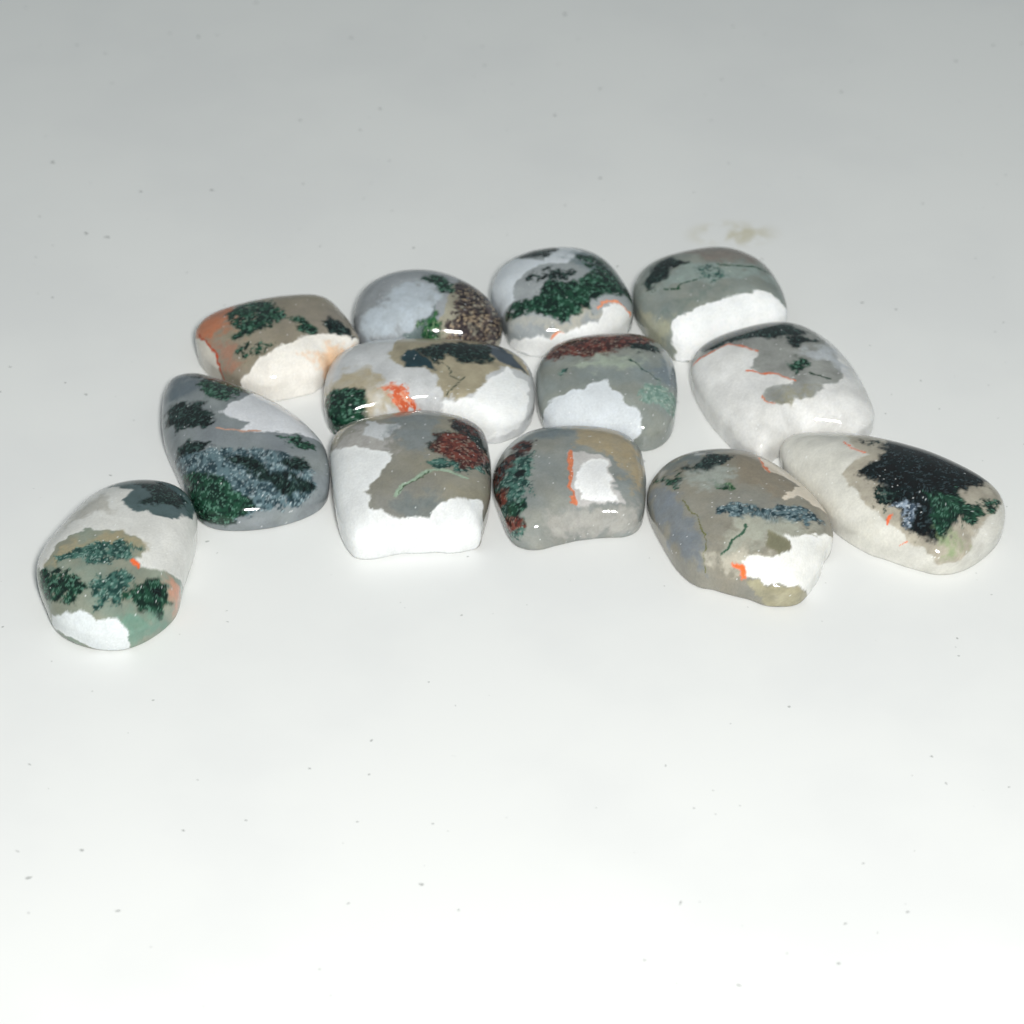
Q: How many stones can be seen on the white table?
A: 13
